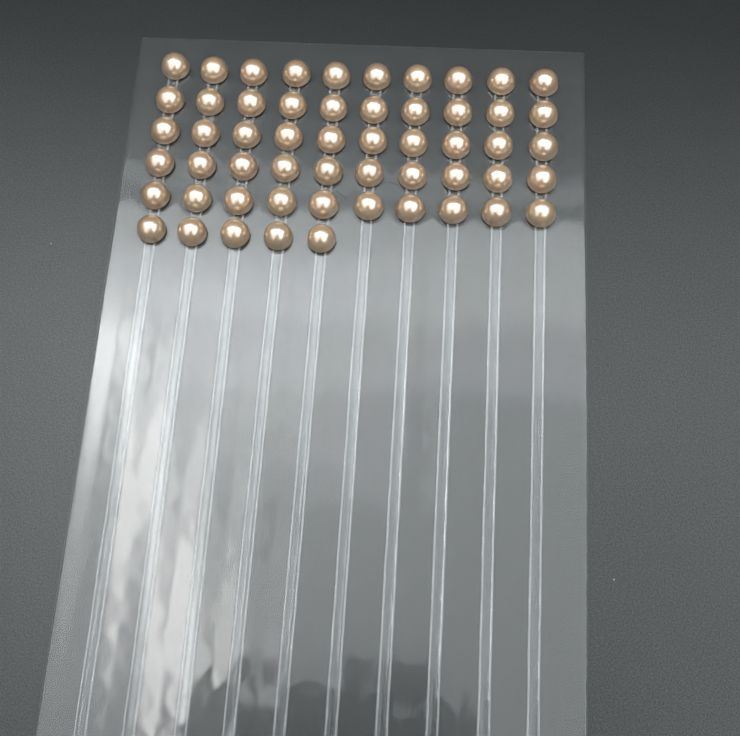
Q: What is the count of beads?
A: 55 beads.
